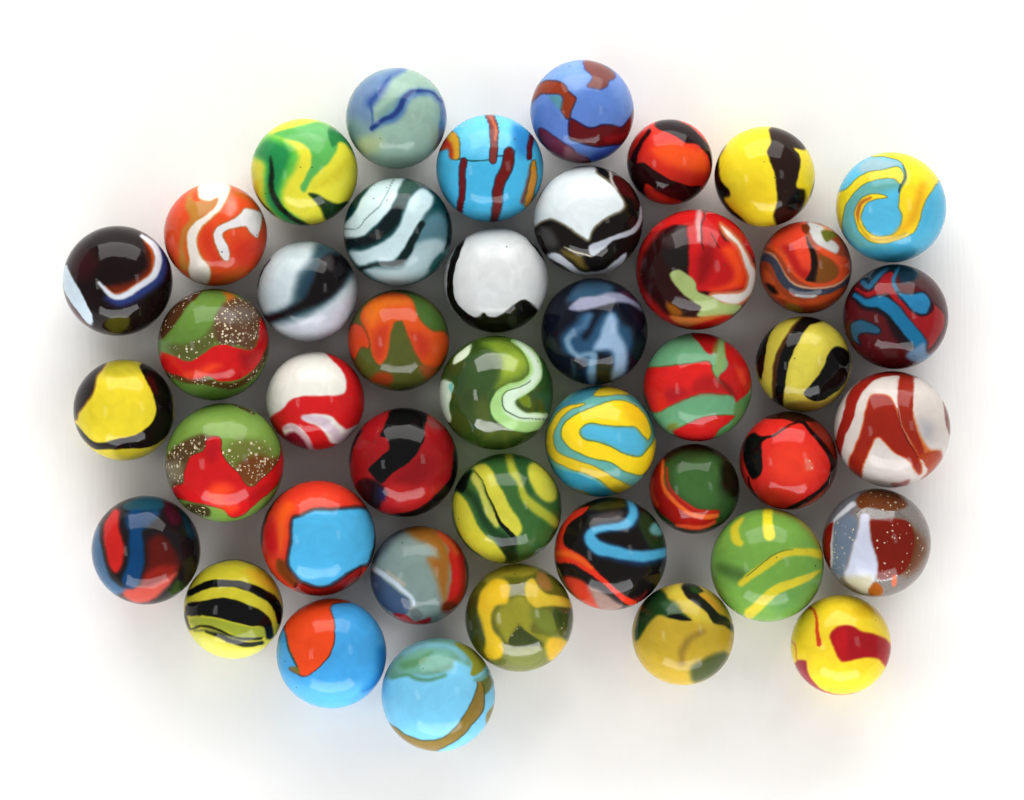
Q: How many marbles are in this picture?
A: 43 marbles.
